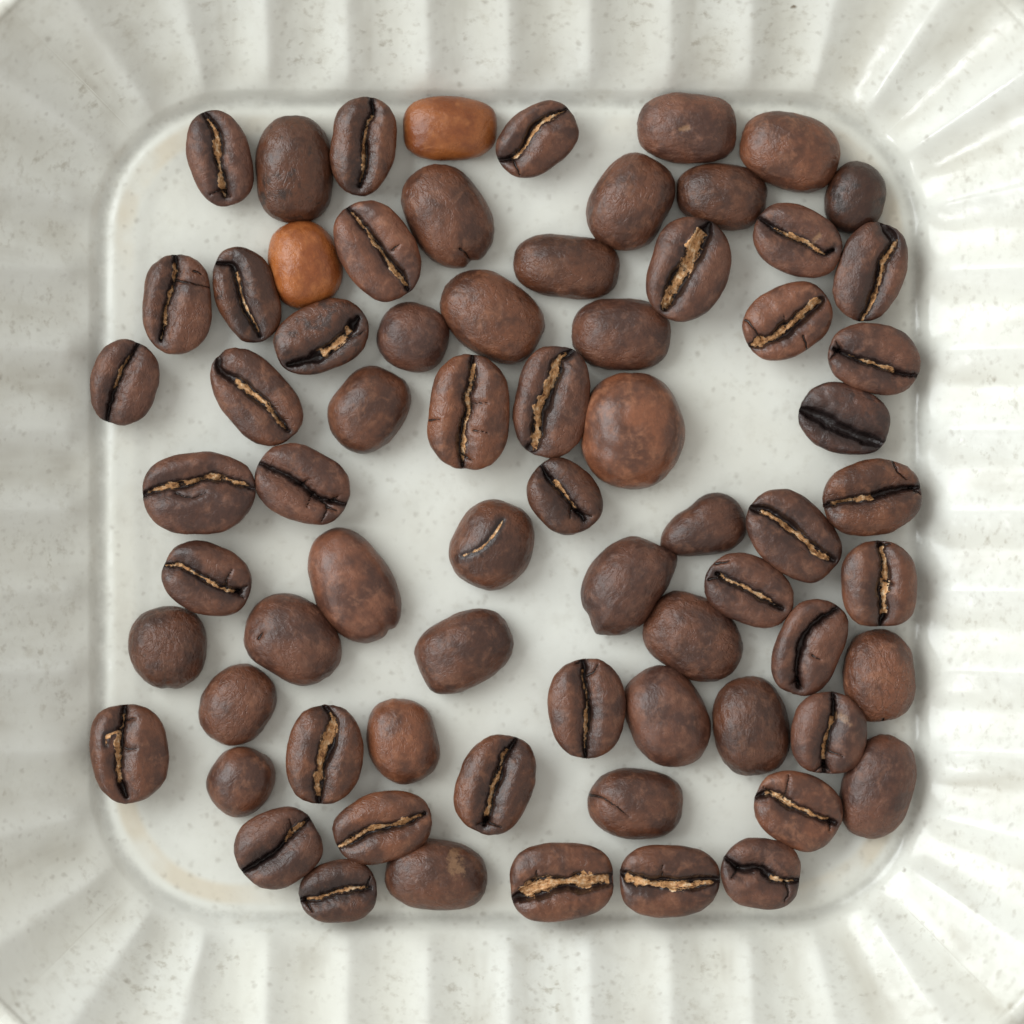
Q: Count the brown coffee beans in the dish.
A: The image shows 68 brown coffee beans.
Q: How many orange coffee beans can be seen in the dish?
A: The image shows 2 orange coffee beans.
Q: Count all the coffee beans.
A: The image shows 70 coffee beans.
